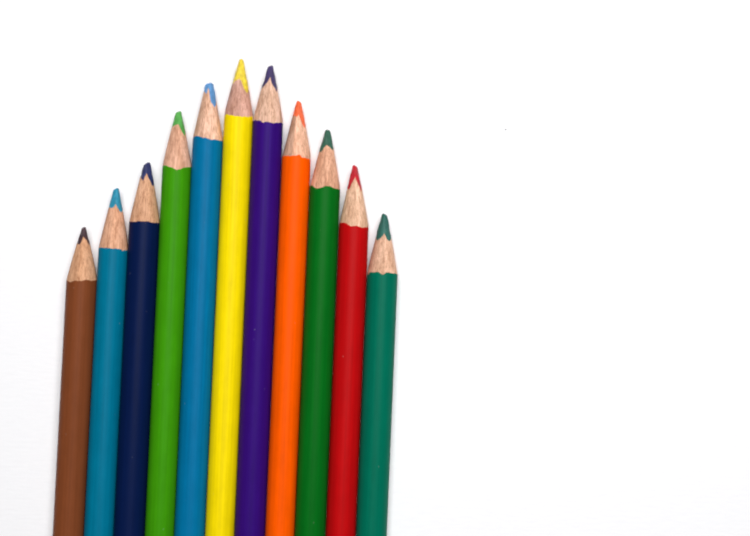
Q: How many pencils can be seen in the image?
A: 11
